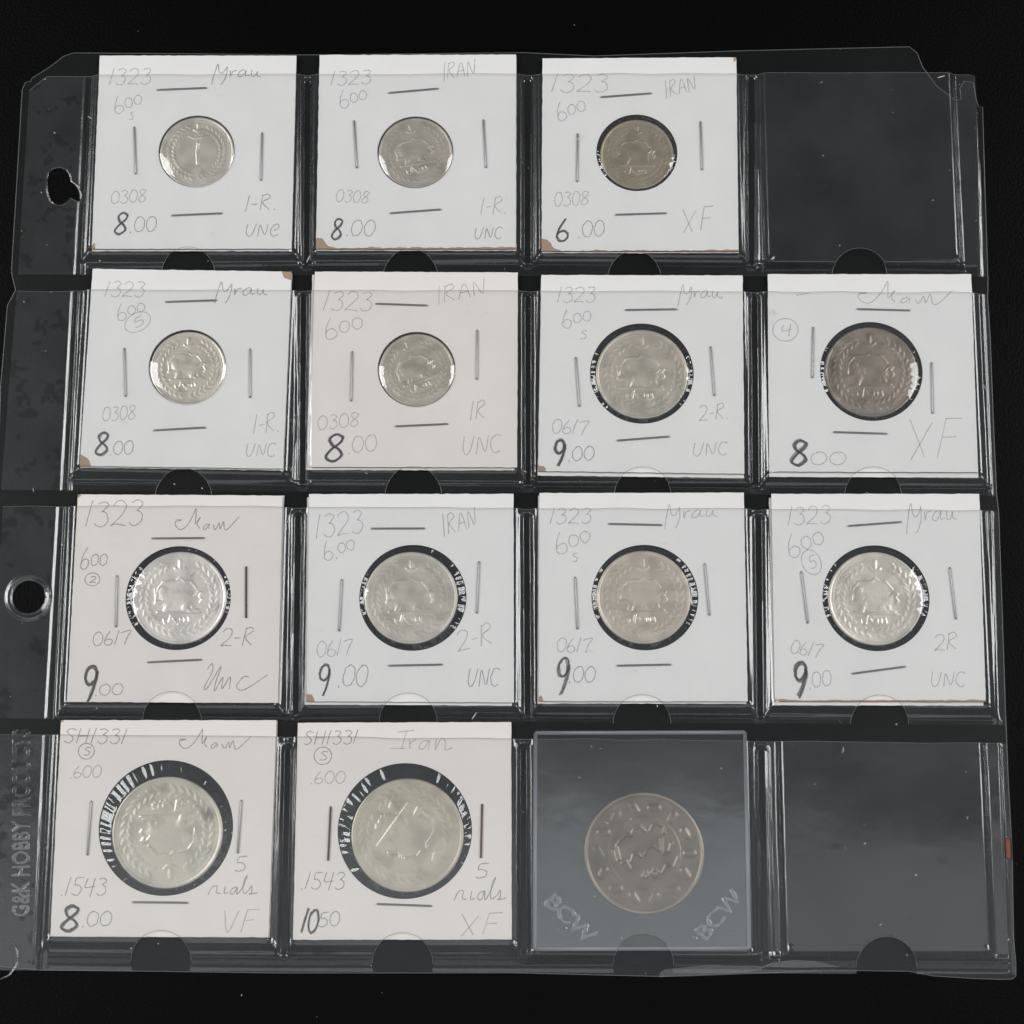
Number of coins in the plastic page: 14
